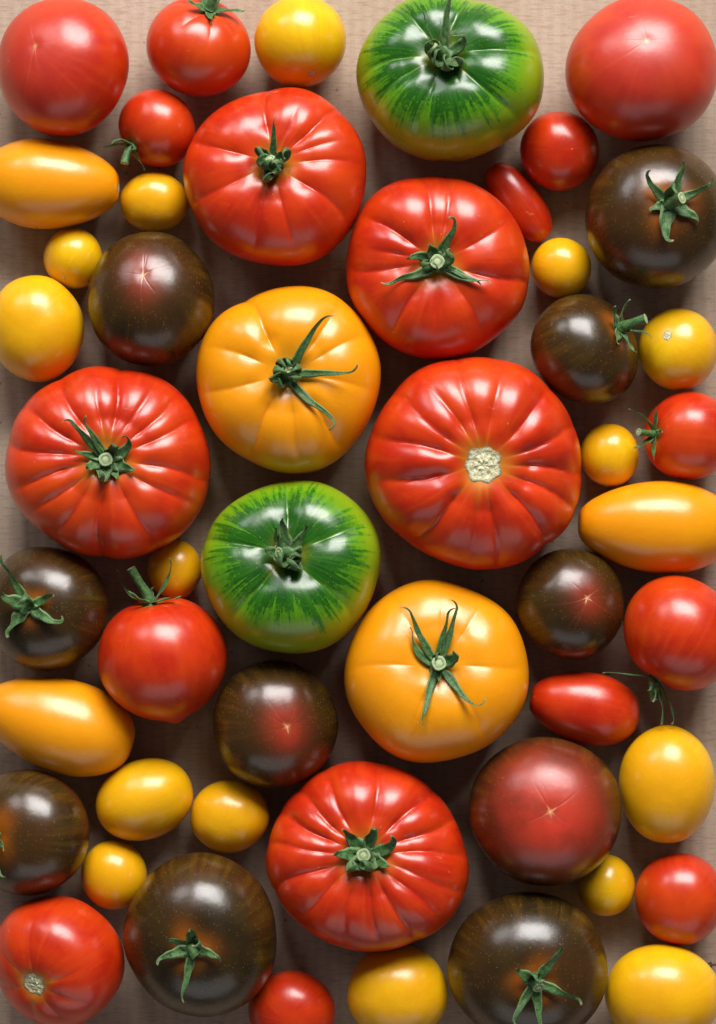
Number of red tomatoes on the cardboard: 18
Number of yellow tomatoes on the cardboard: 20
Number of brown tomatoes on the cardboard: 10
